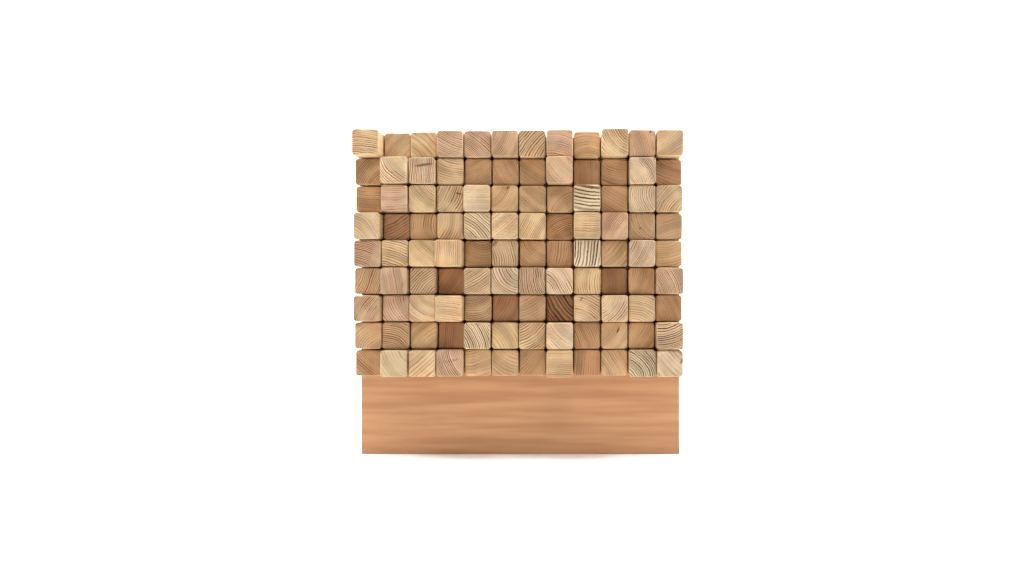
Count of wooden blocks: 108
